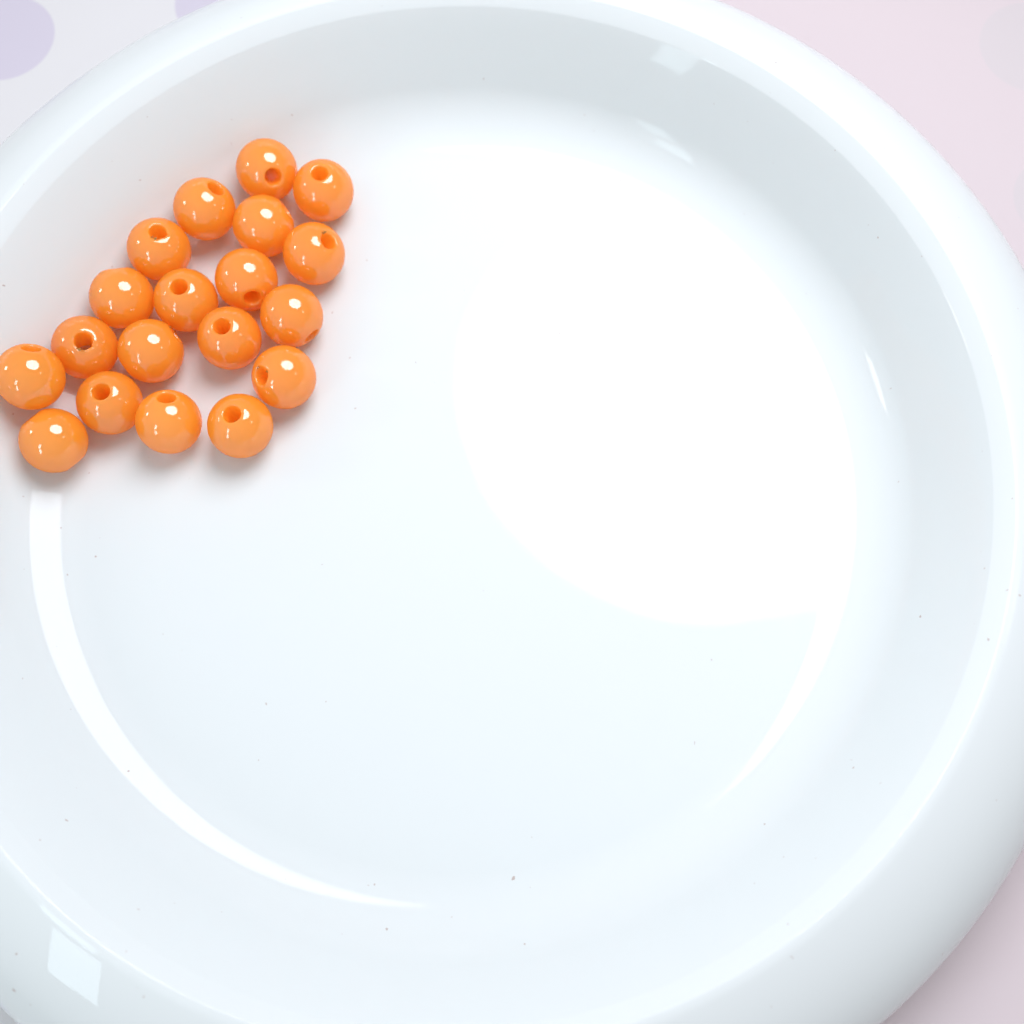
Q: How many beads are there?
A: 19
